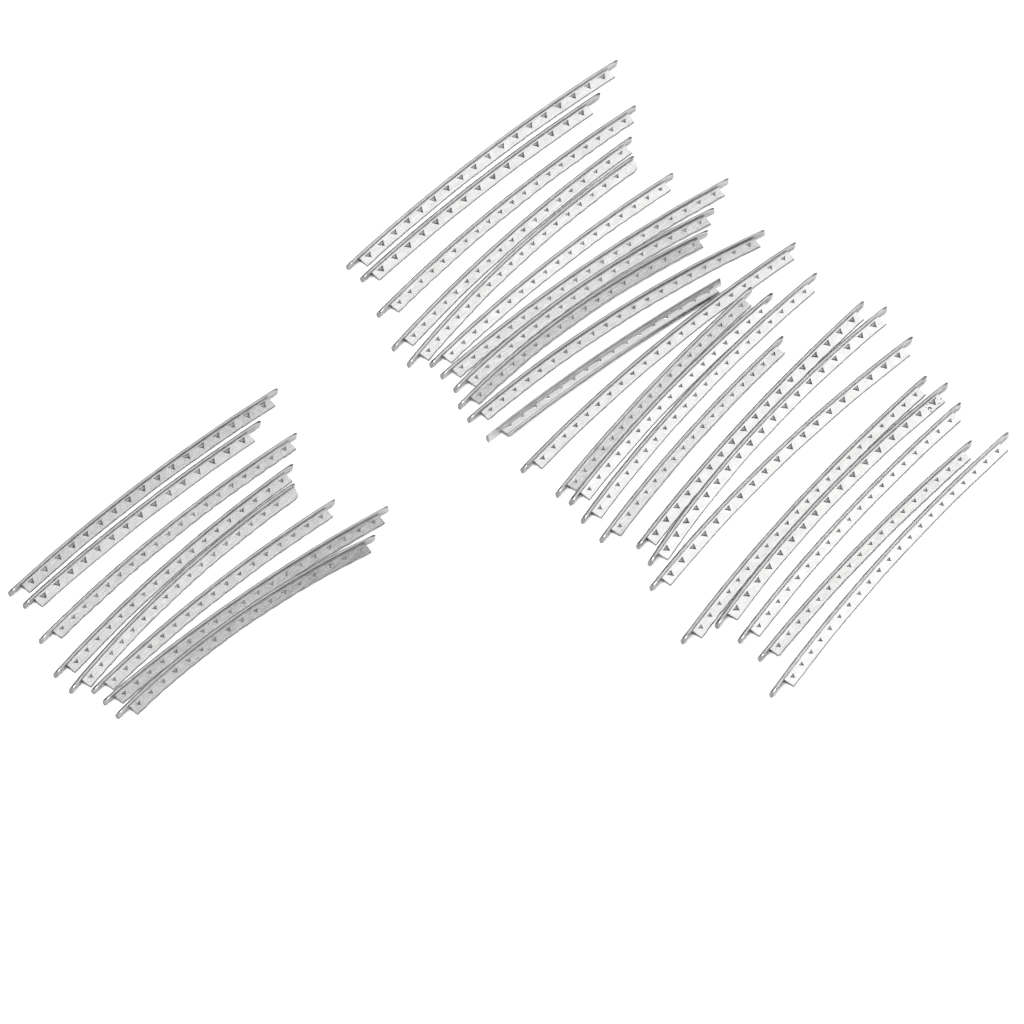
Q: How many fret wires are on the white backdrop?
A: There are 32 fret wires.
